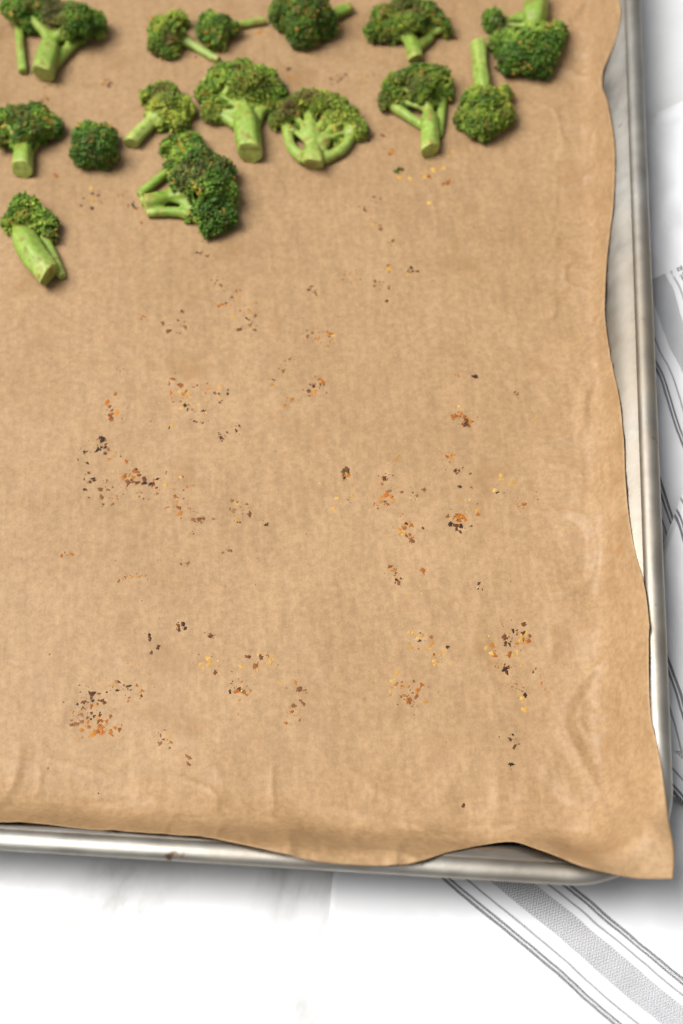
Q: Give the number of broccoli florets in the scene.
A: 15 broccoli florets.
